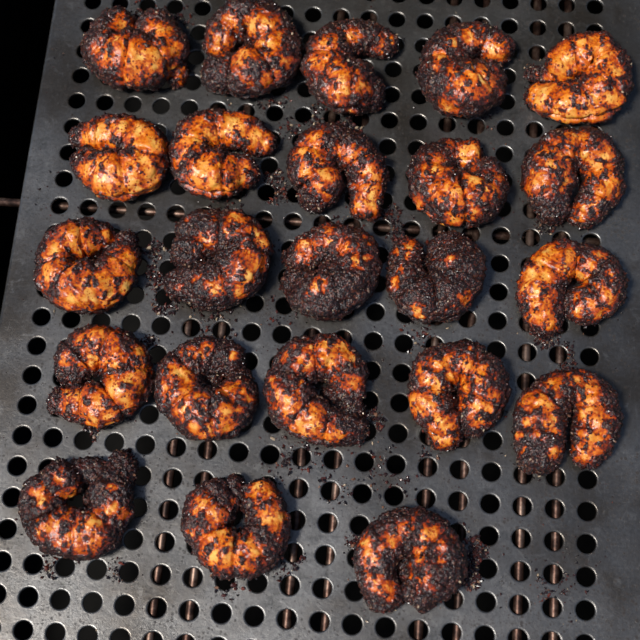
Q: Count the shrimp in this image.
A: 23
